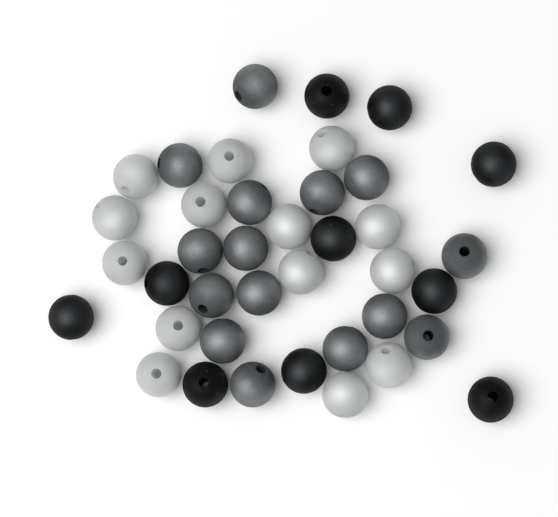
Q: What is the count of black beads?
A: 10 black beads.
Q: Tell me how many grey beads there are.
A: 15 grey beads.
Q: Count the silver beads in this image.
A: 14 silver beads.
